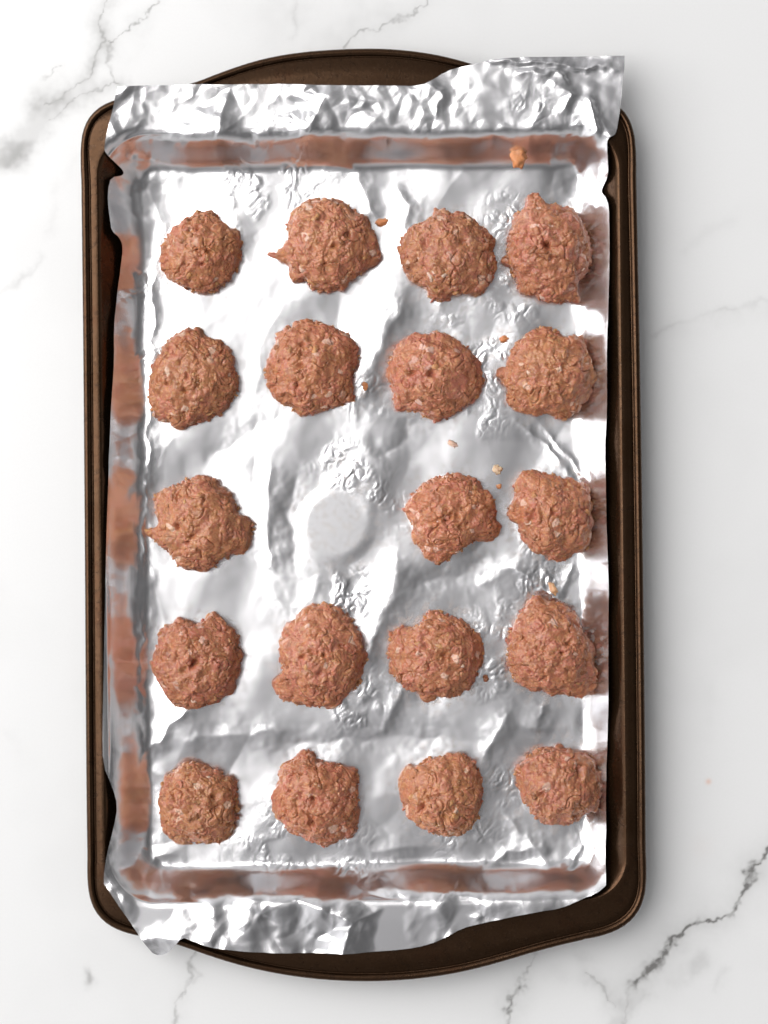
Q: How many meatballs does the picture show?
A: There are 19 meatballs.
